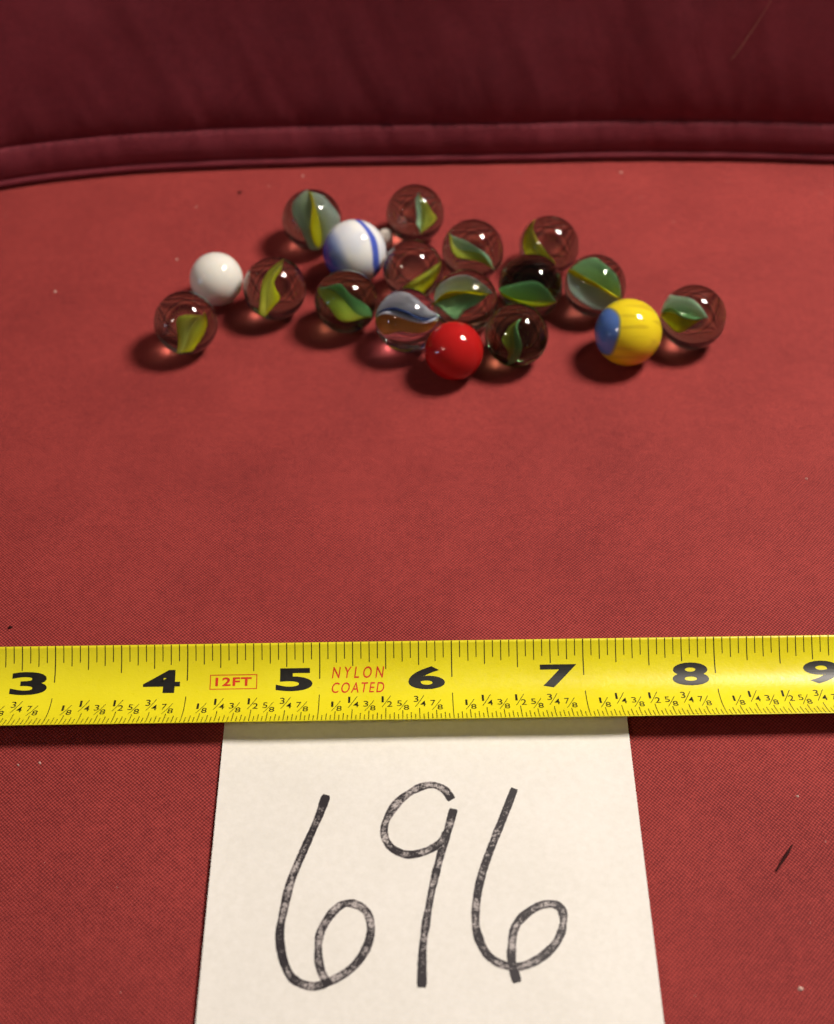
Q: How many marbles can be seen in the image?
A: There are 18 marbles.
